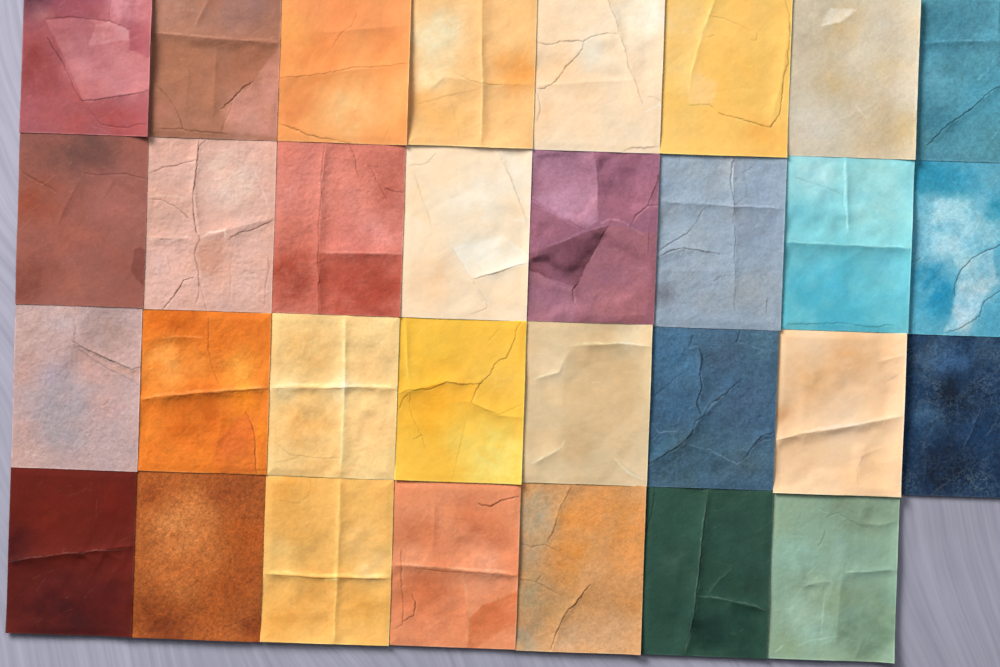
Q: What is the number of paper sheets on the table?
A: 31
